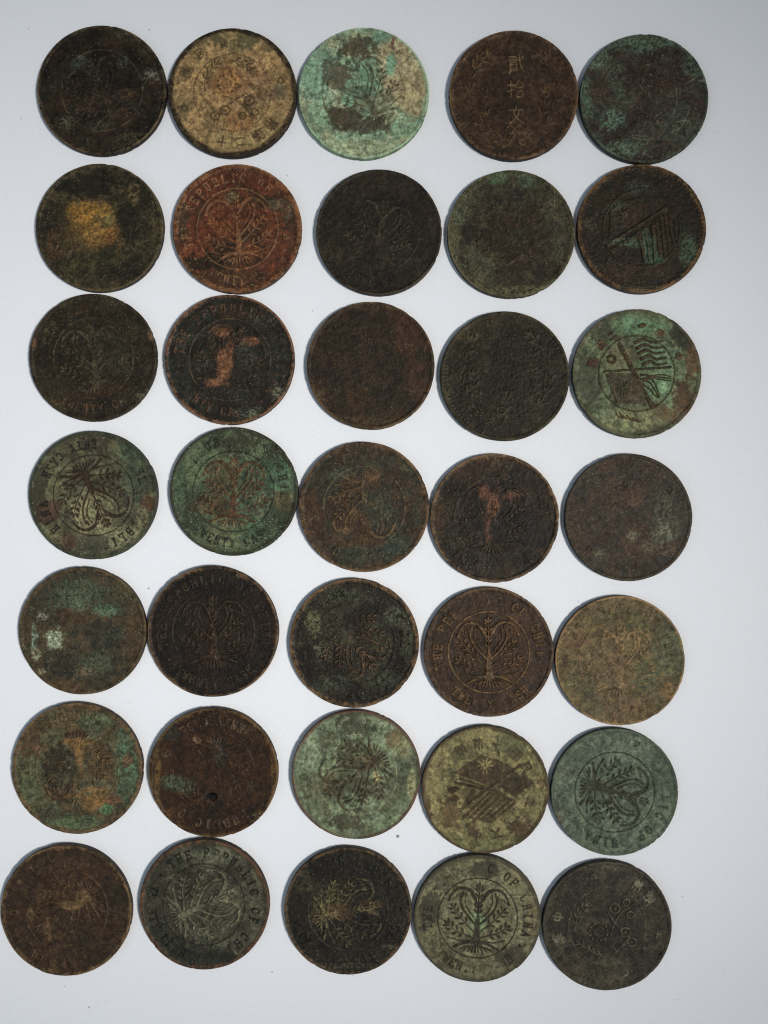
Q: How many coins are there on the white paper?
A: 35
